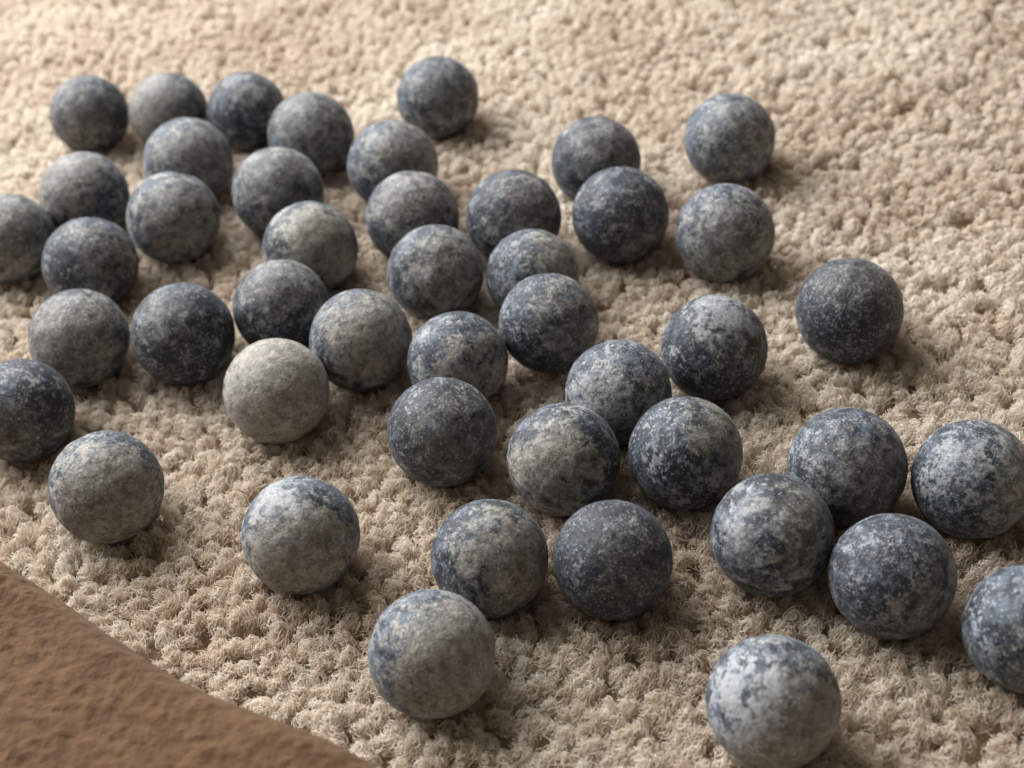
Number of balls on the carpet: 46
